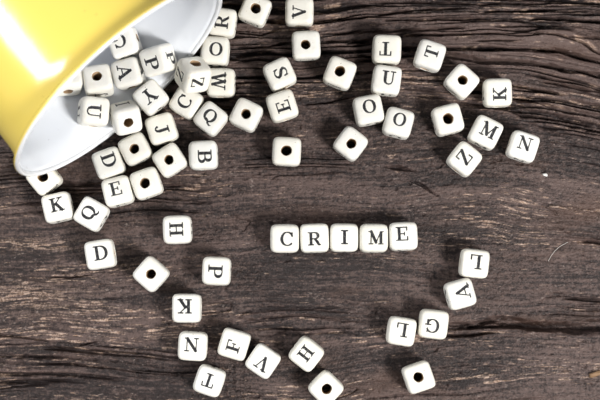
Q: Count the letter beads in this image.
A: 65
